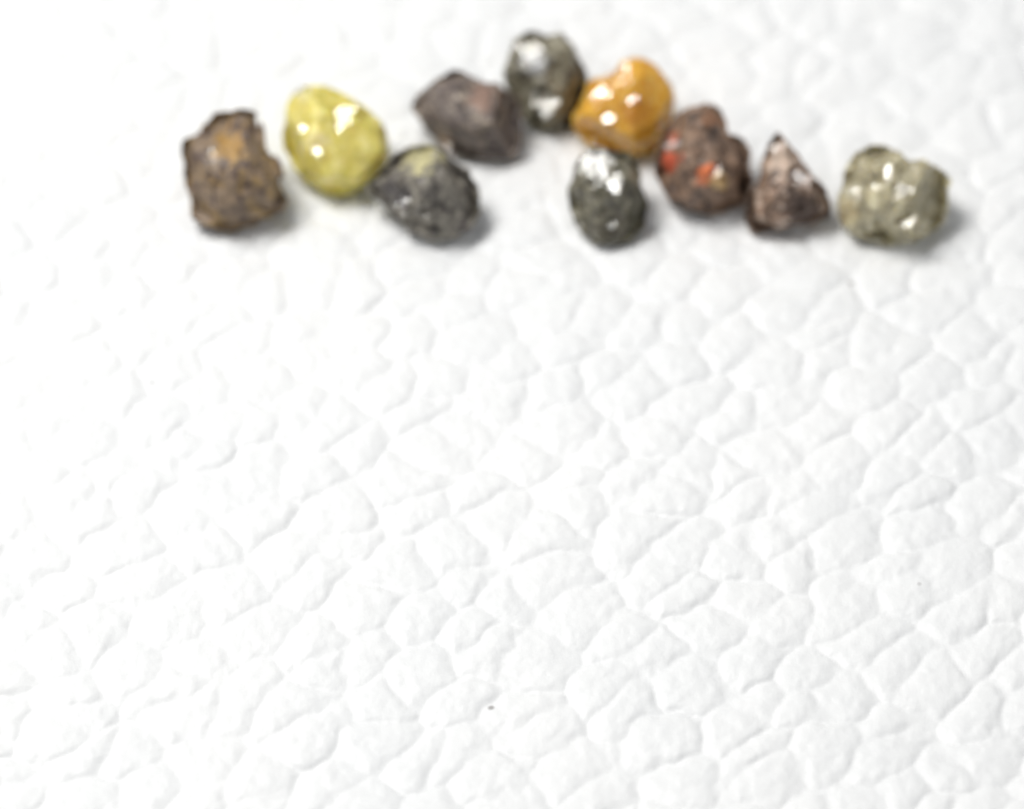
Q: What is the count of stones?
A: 10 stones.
